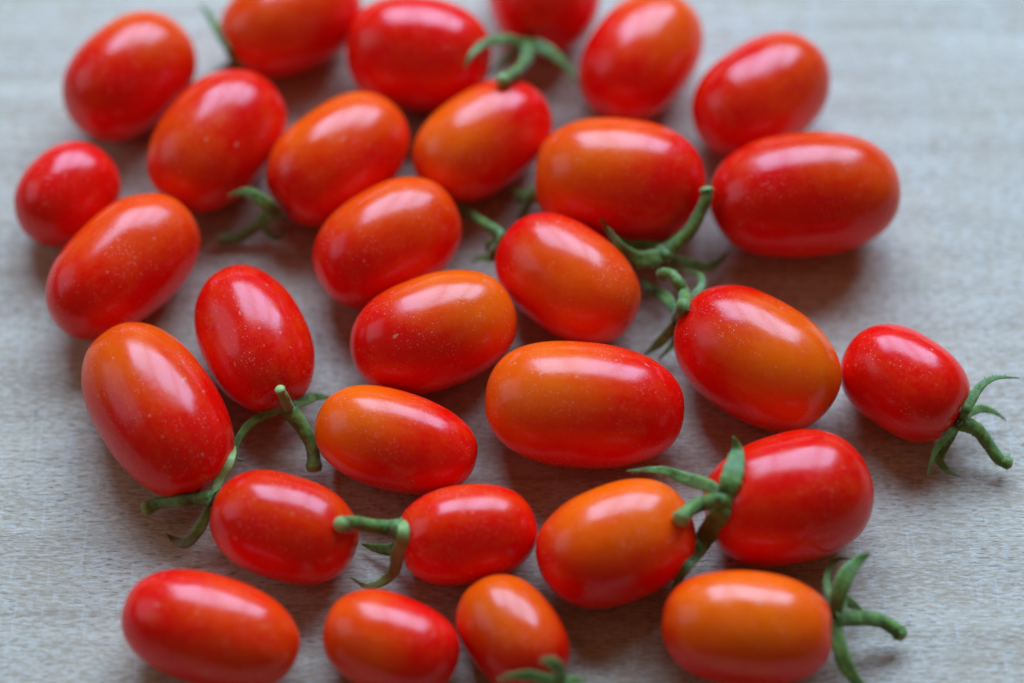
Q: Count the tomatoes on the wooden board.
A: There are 30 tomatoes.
